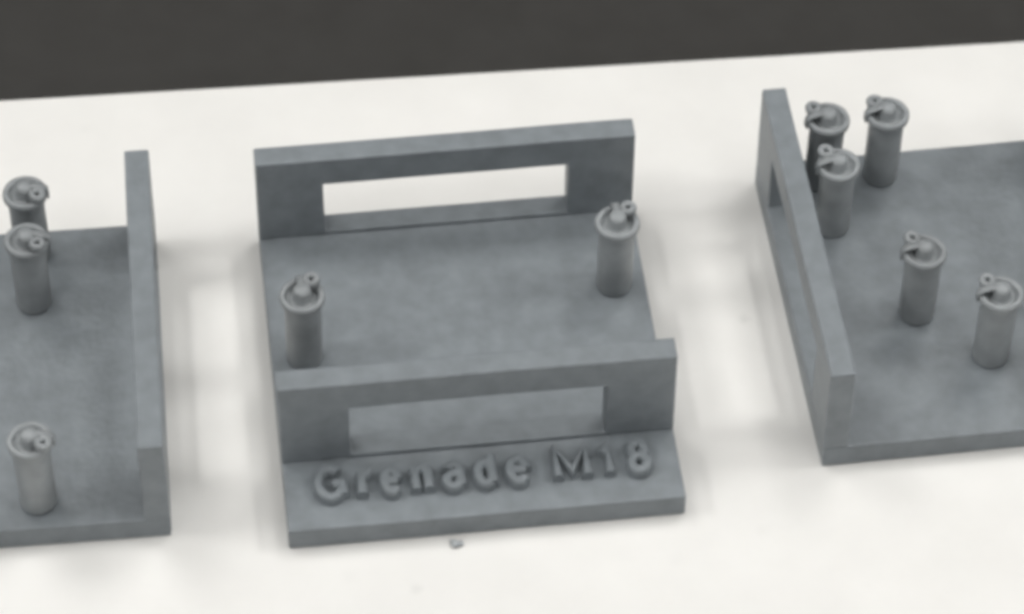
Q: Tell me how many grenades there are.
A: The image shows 10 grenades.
